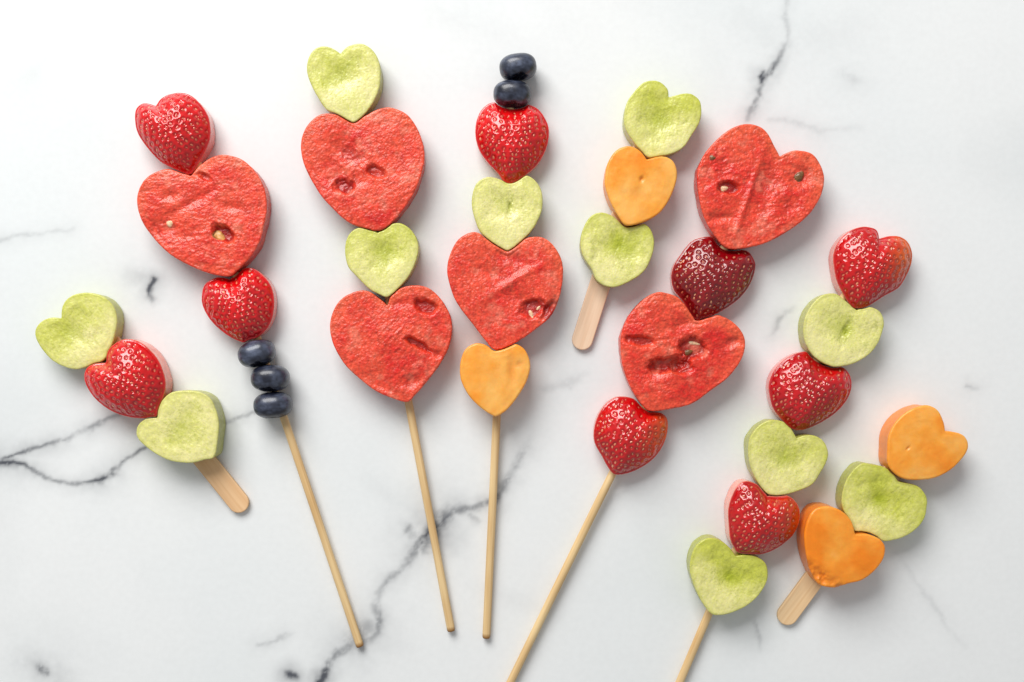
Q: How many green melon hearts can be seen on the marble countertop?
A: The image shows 11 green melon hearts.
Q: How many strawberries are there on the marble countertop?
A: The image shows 9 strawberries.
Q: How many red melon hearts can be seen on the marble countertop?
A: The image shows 6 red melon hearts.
